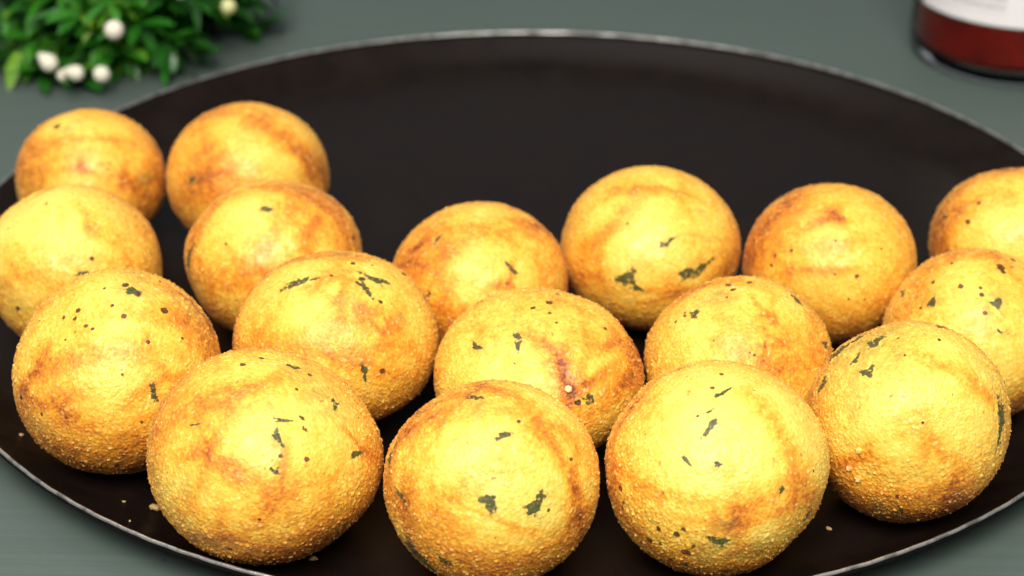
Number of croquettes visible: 17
